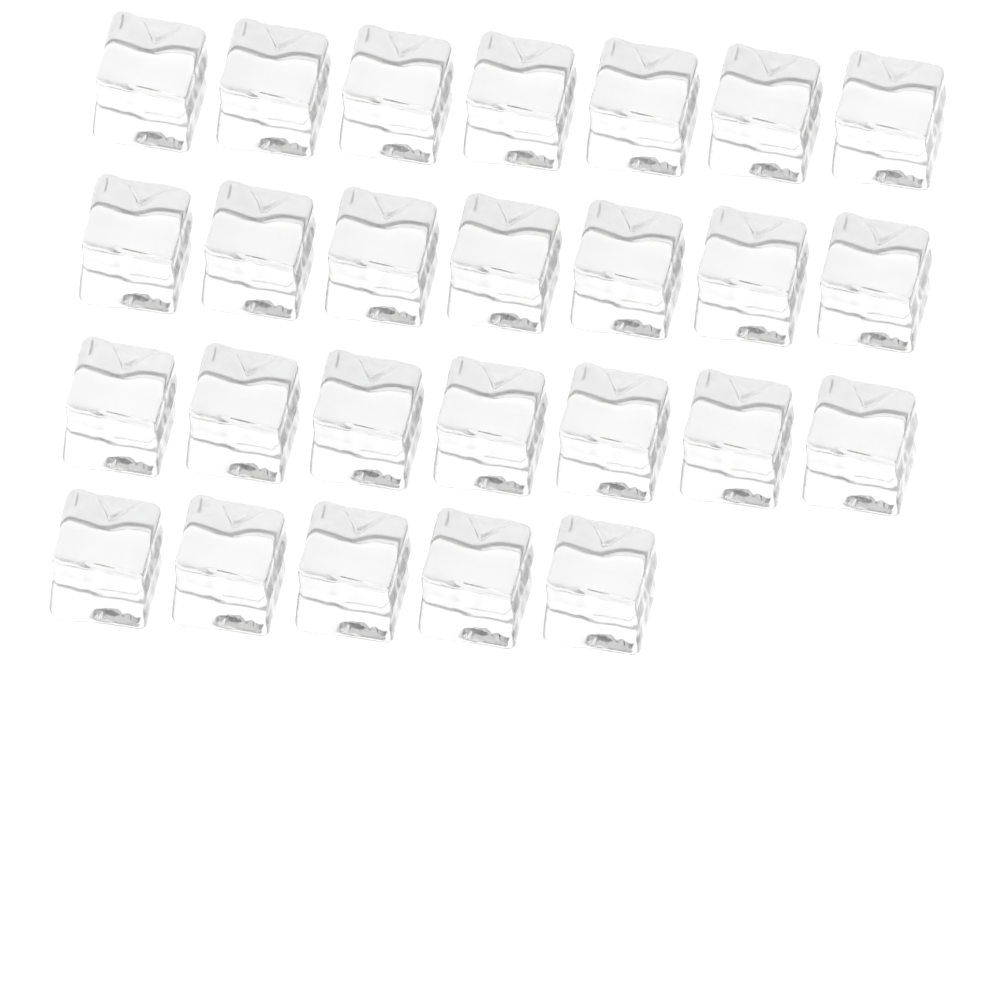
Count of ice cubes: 26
